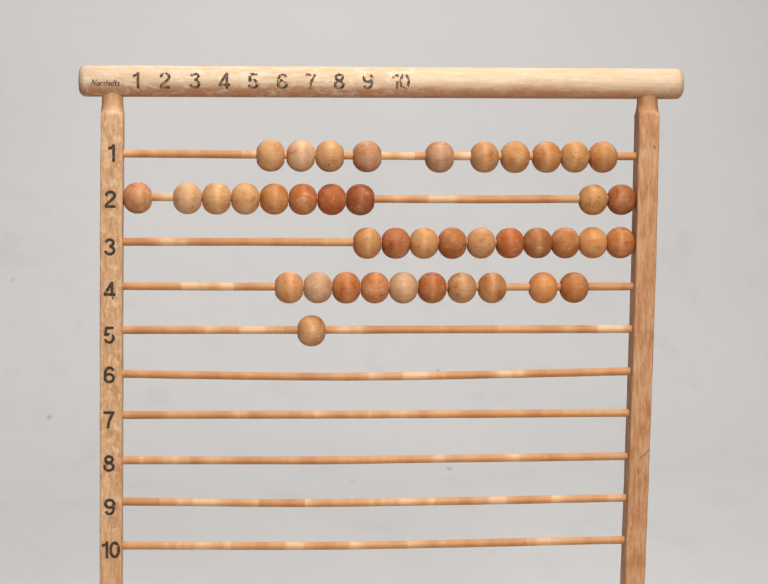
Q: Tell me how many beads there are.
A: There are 41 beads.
